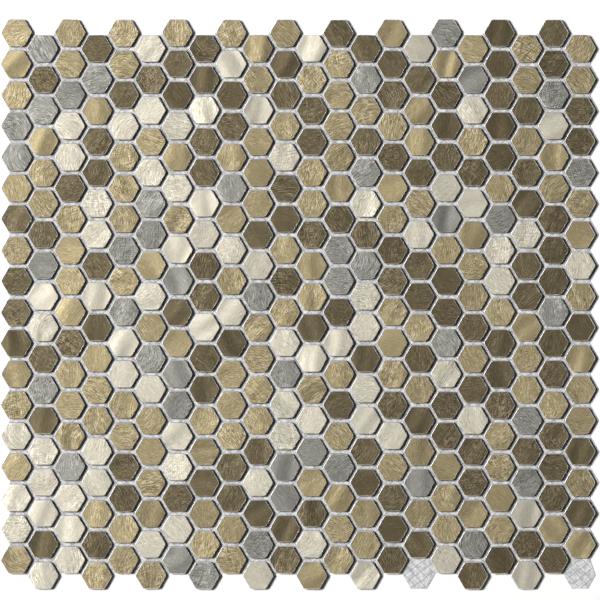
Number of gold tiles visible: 149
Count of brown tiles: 125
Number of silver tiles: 76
